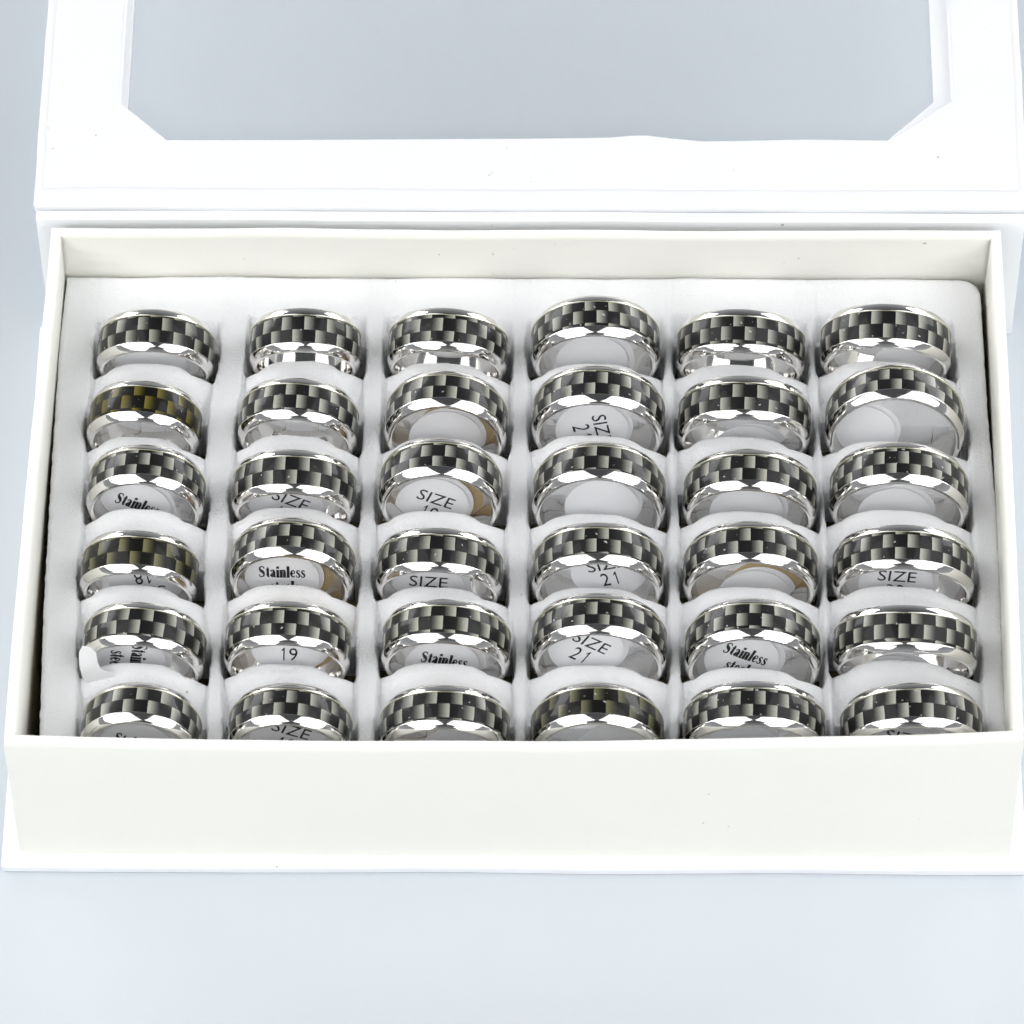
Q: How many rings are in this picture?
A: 36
